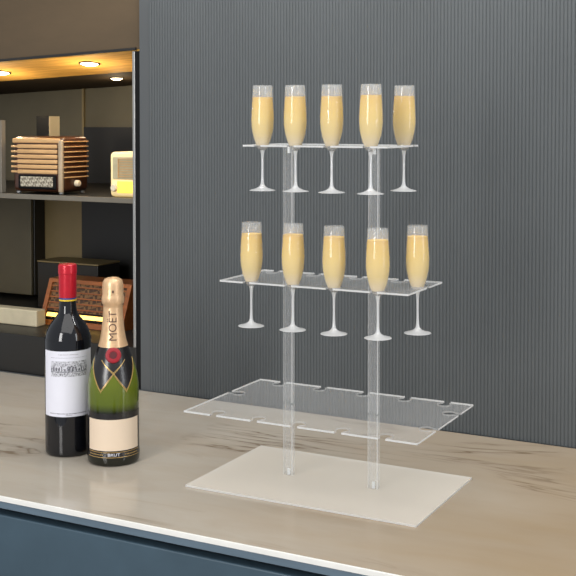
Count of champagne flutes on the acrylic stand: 10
